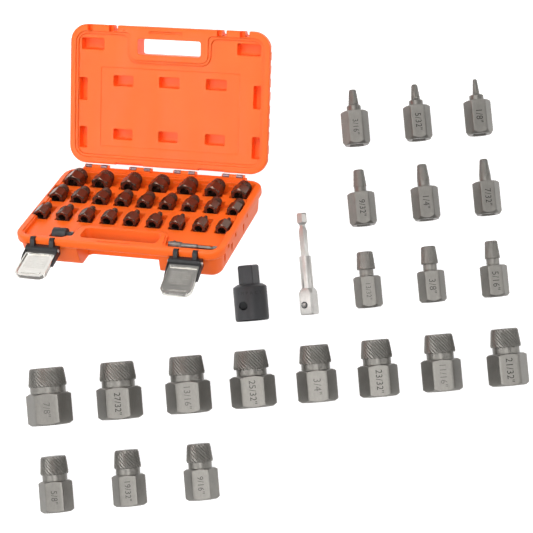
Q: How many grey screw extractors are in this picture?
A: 20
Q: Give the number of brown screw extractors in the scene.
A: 25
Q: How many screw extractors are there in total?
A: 45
